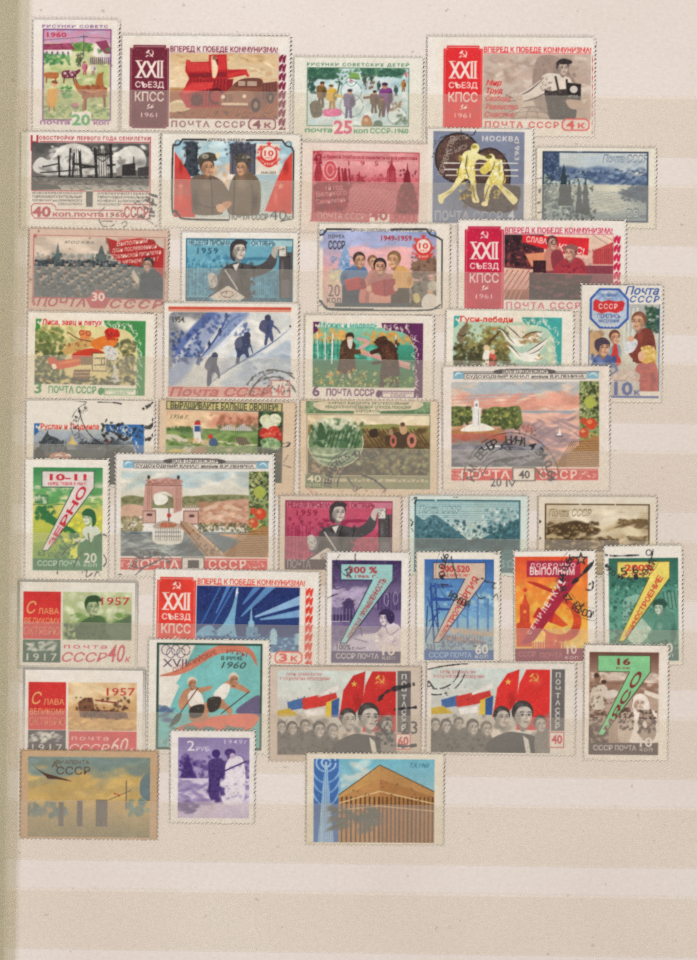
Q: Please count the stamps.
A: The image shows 41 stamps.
